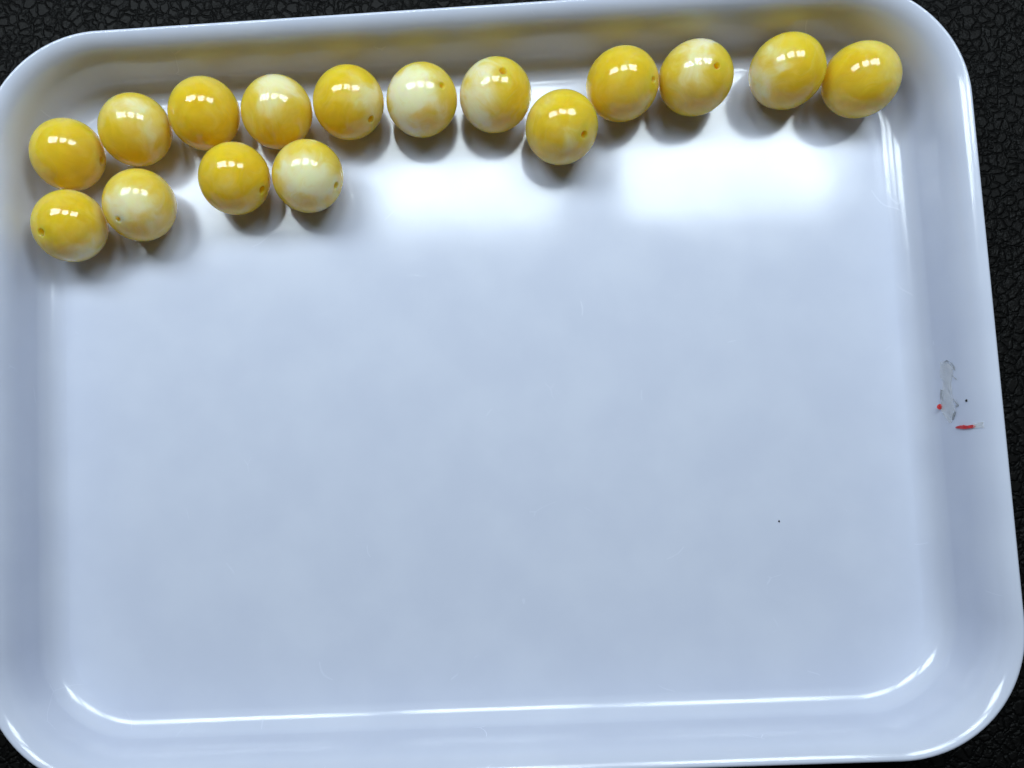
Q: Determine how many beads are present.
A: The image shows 16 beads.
